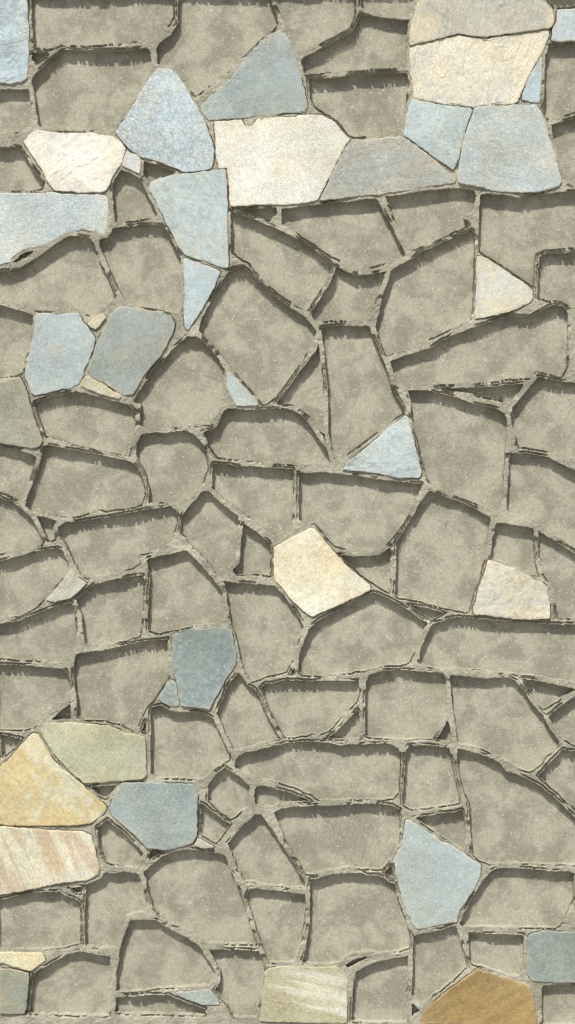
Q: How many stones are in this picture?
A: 41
